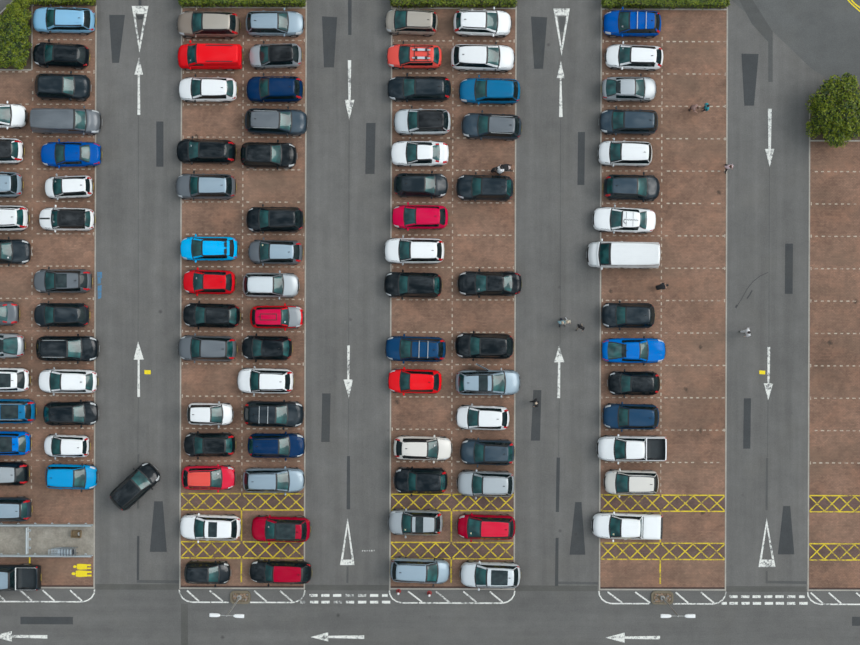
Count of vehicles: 101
